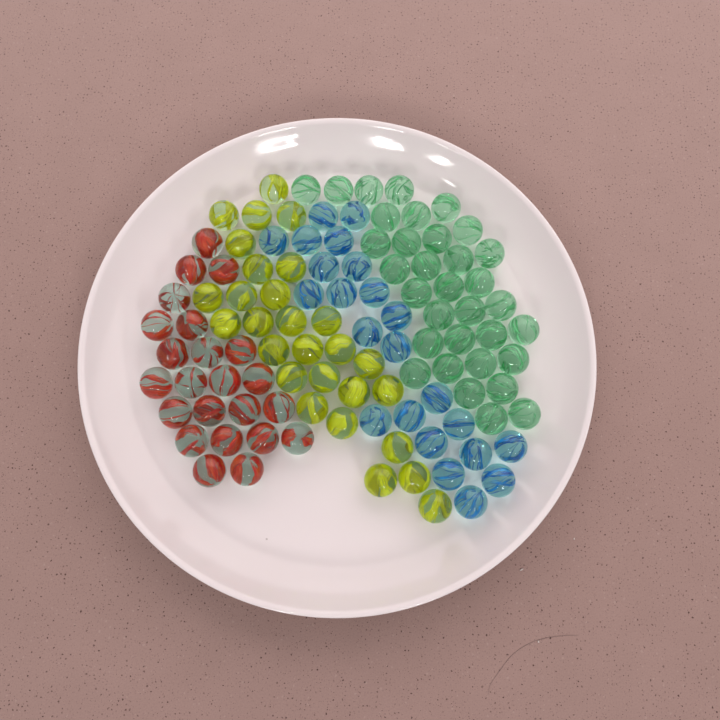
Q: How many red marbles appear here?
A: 23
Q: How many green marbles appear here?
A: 33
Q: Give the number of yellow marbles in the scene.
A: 28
